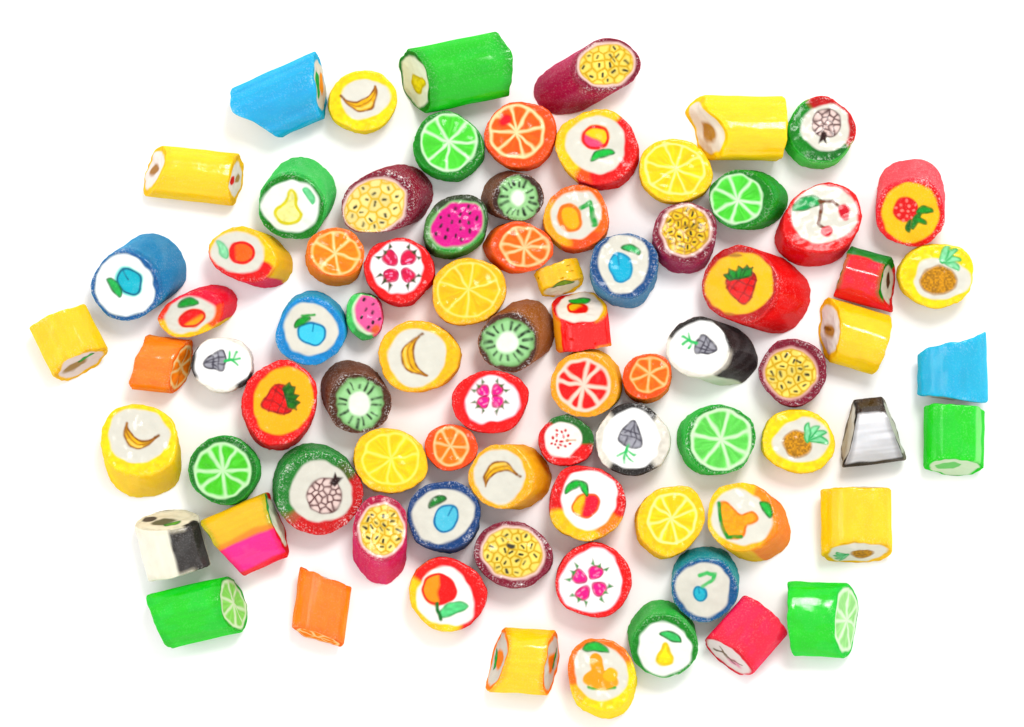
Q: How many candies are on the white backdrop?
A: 80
